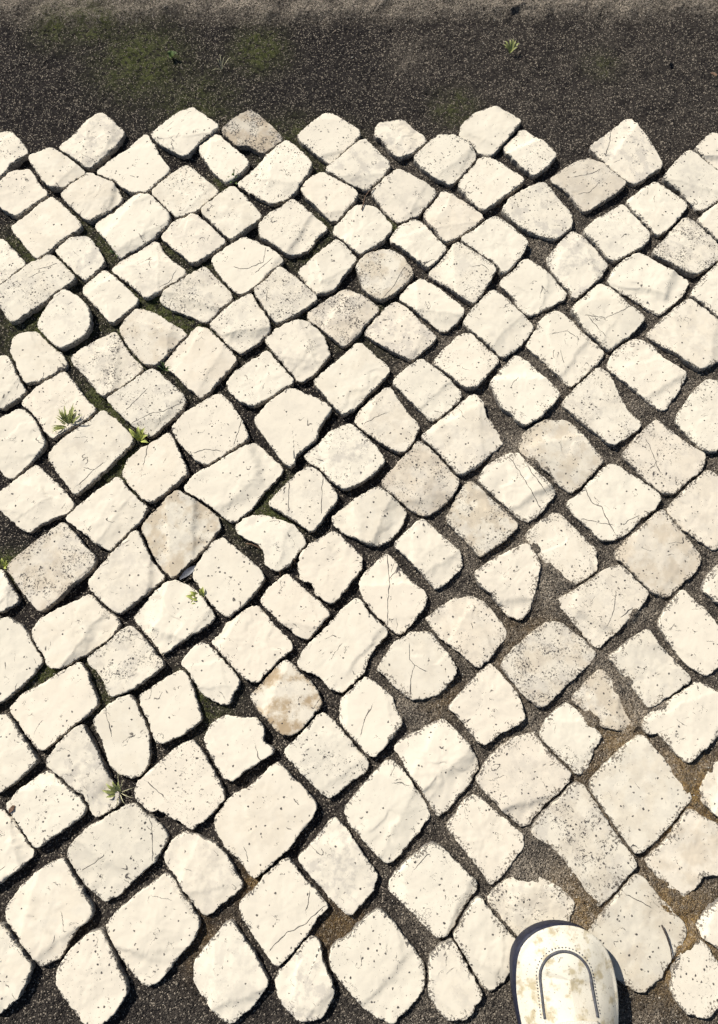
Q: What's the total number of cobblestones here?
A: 168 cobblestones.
